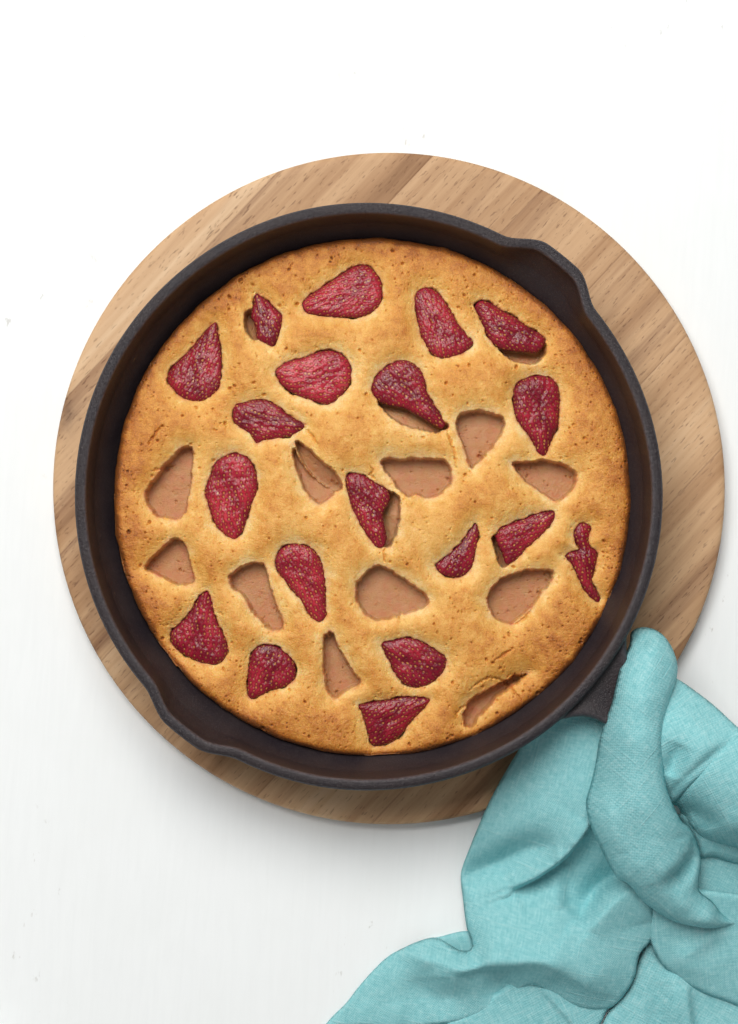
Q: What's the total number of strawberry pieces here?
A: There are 19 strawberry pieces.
